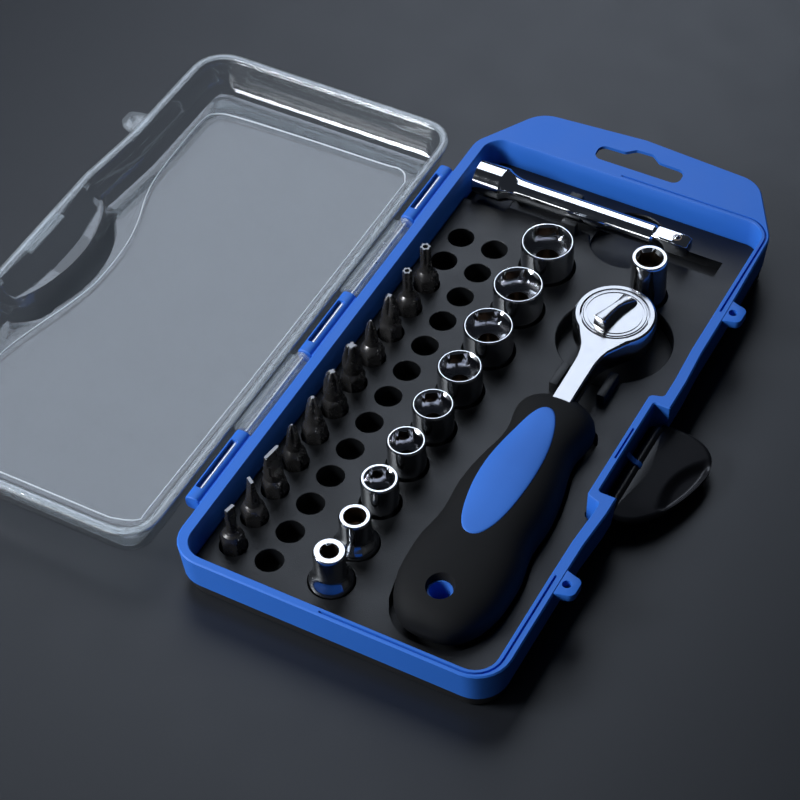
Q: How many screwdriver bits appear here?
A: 11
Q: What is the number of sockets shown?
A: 10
